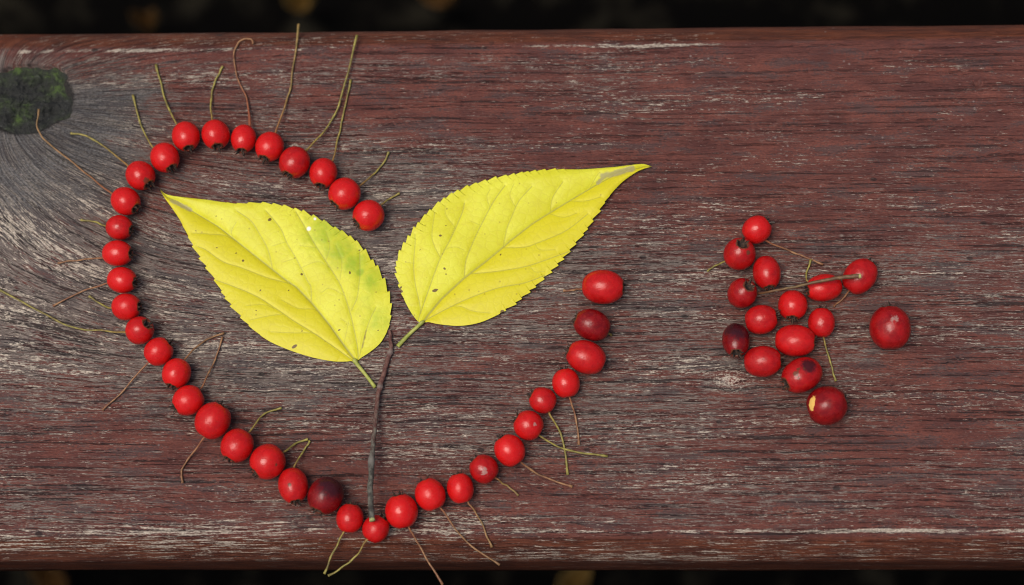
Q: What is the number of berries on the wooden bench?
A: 52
